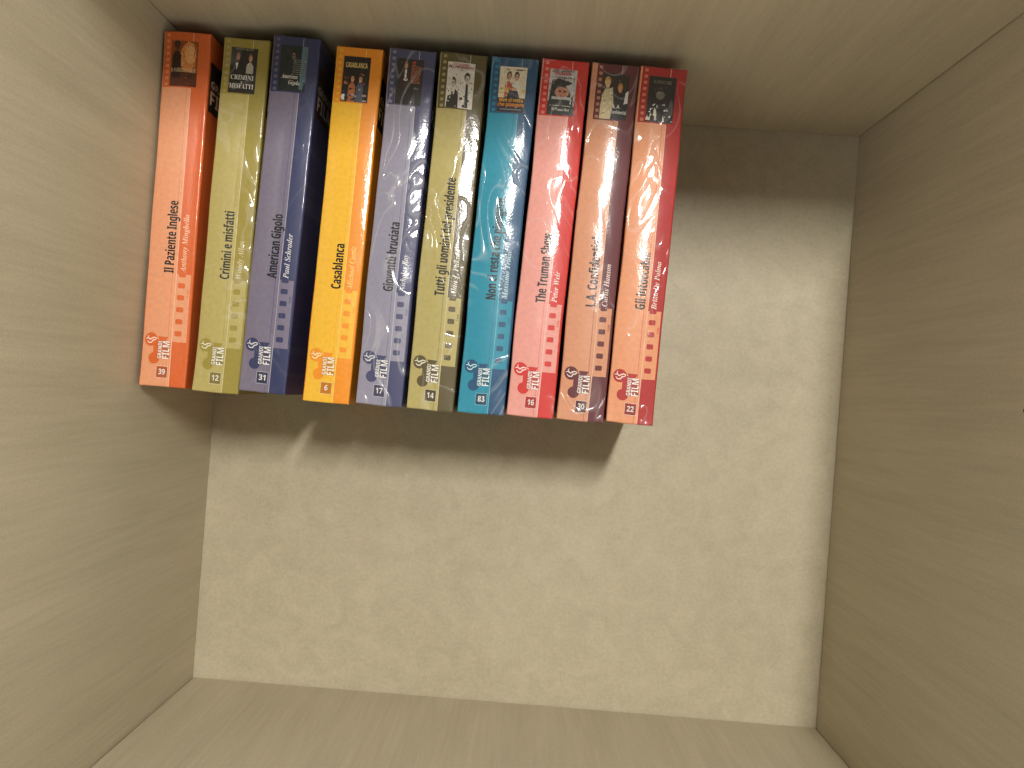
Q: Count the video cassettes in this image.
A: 10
